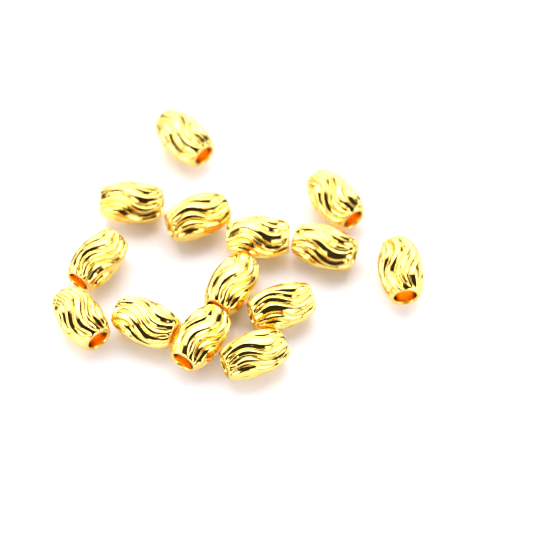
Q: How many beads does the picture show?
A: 14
